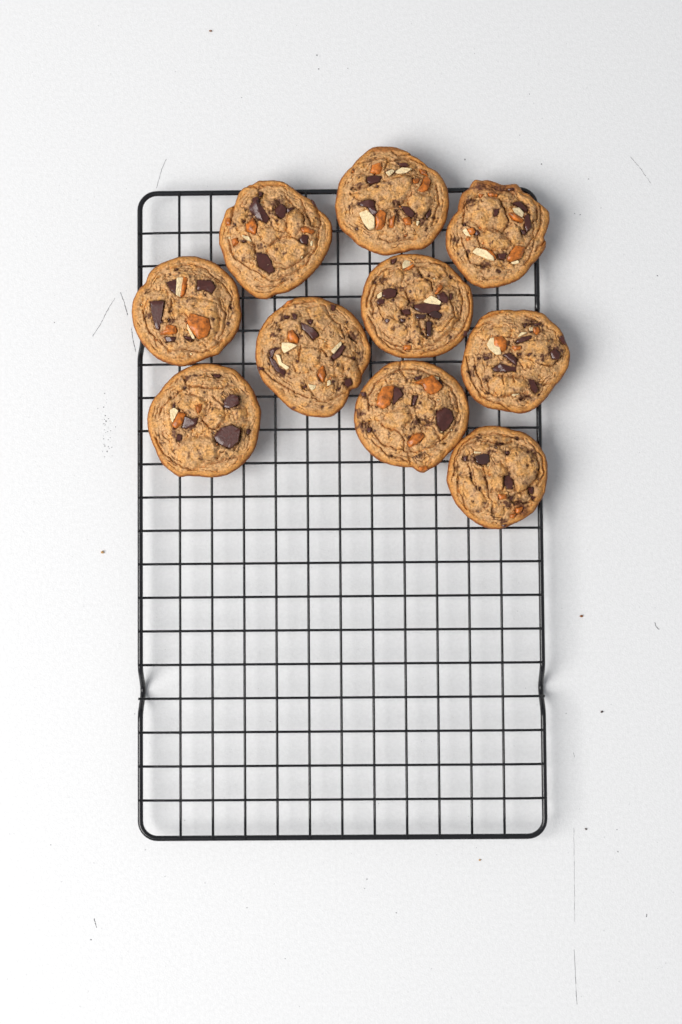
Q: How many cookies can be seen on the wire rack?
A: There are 10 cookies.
